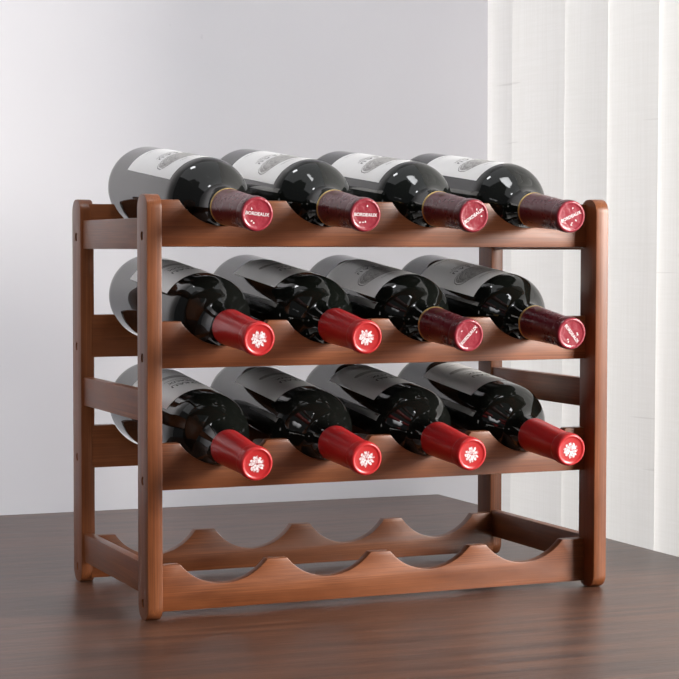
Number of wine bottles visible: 12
